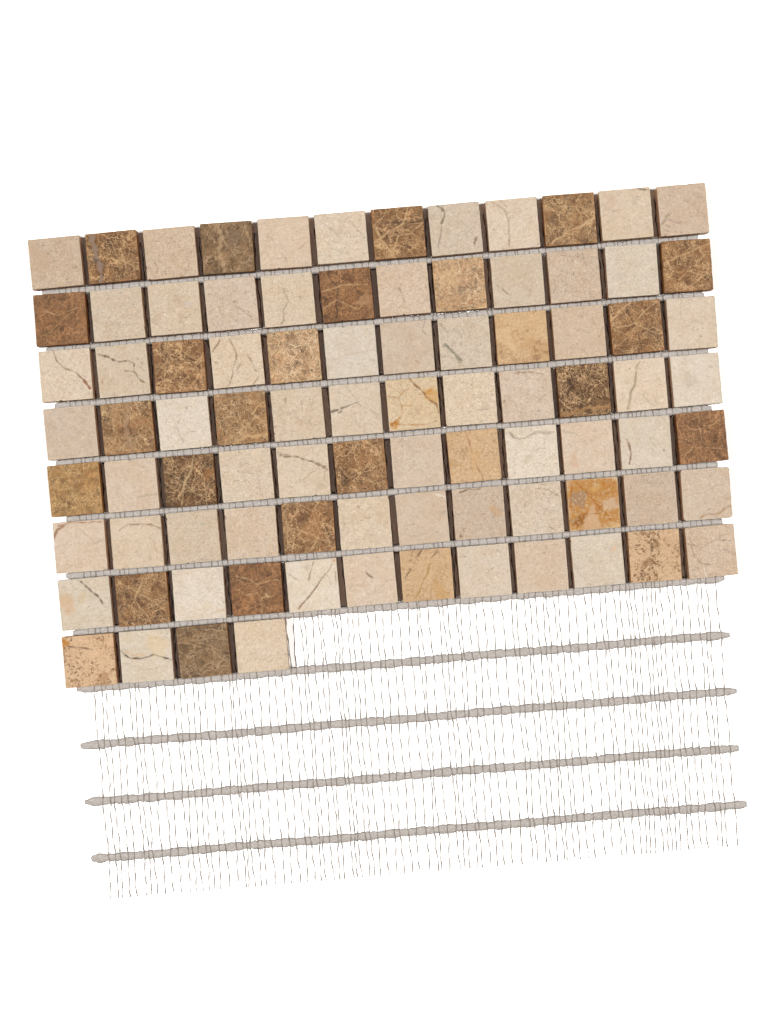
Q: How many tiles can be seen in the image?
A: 88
